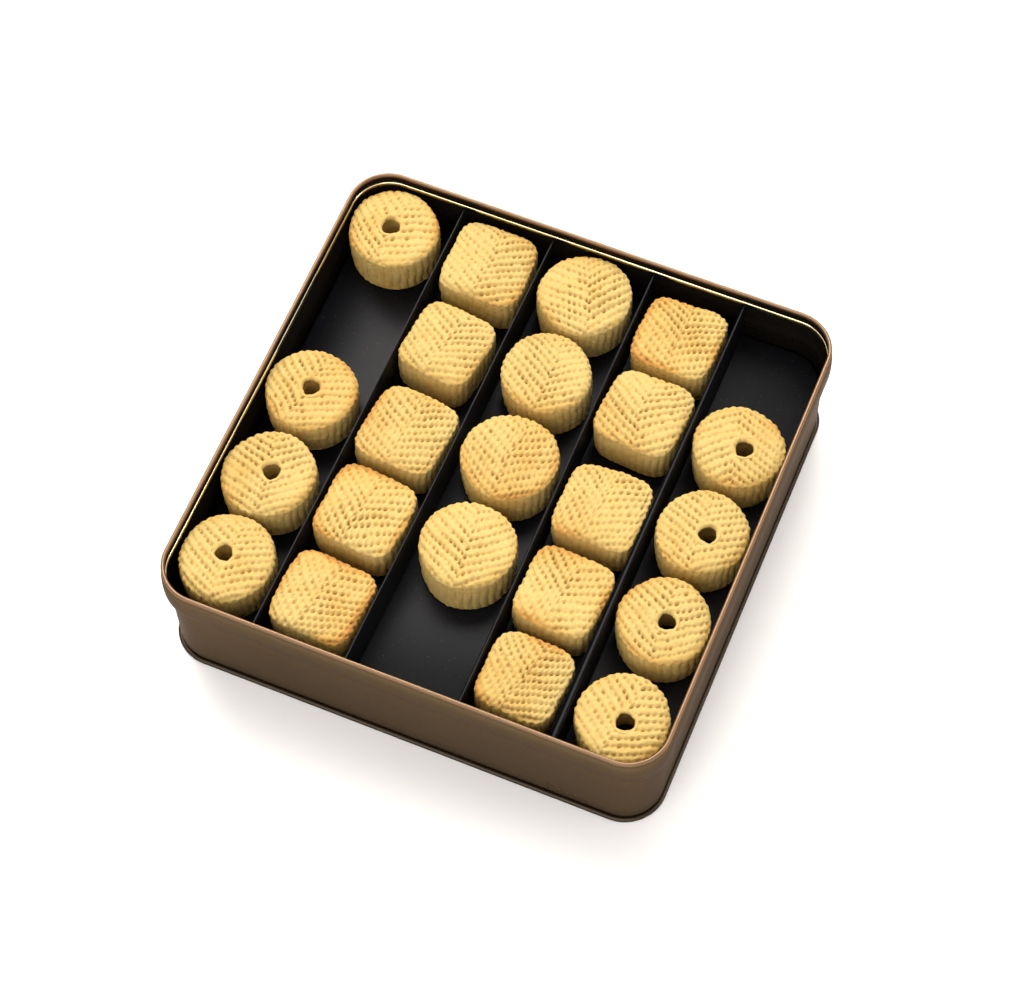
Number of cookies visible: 22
